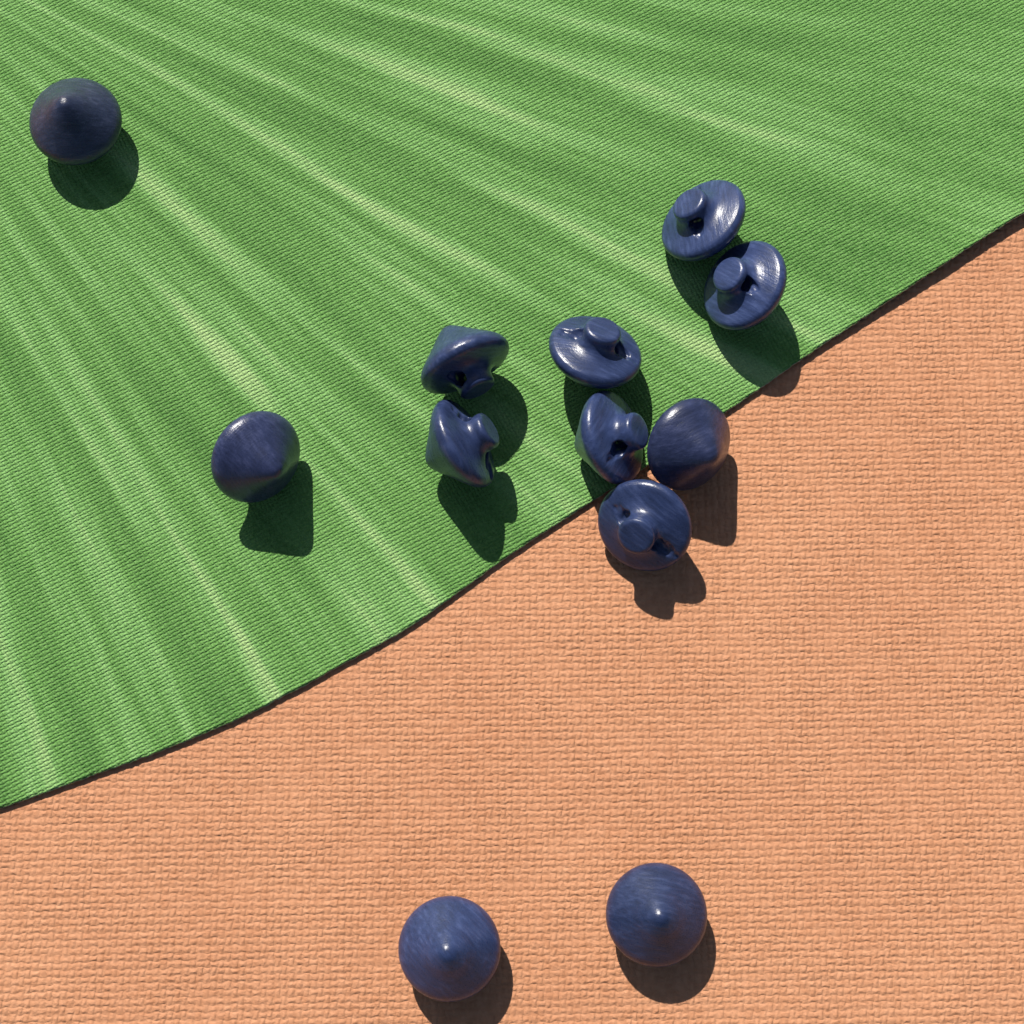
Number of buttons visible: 12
